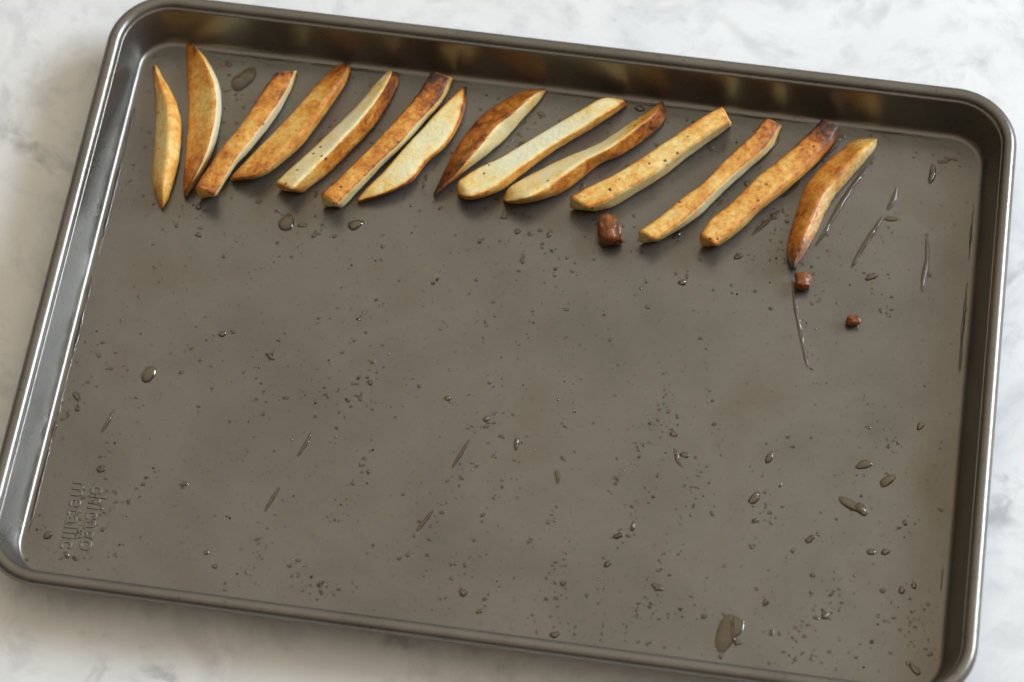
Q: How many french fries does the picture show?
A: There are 14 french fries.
